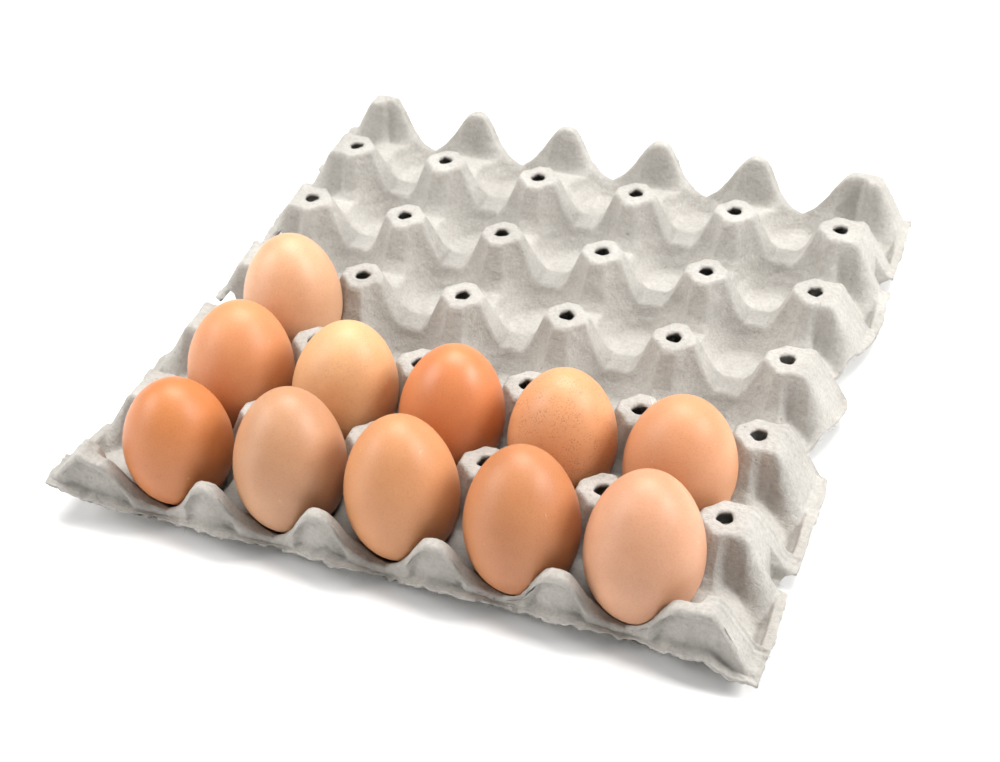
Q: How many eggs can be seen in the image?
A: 11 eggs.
